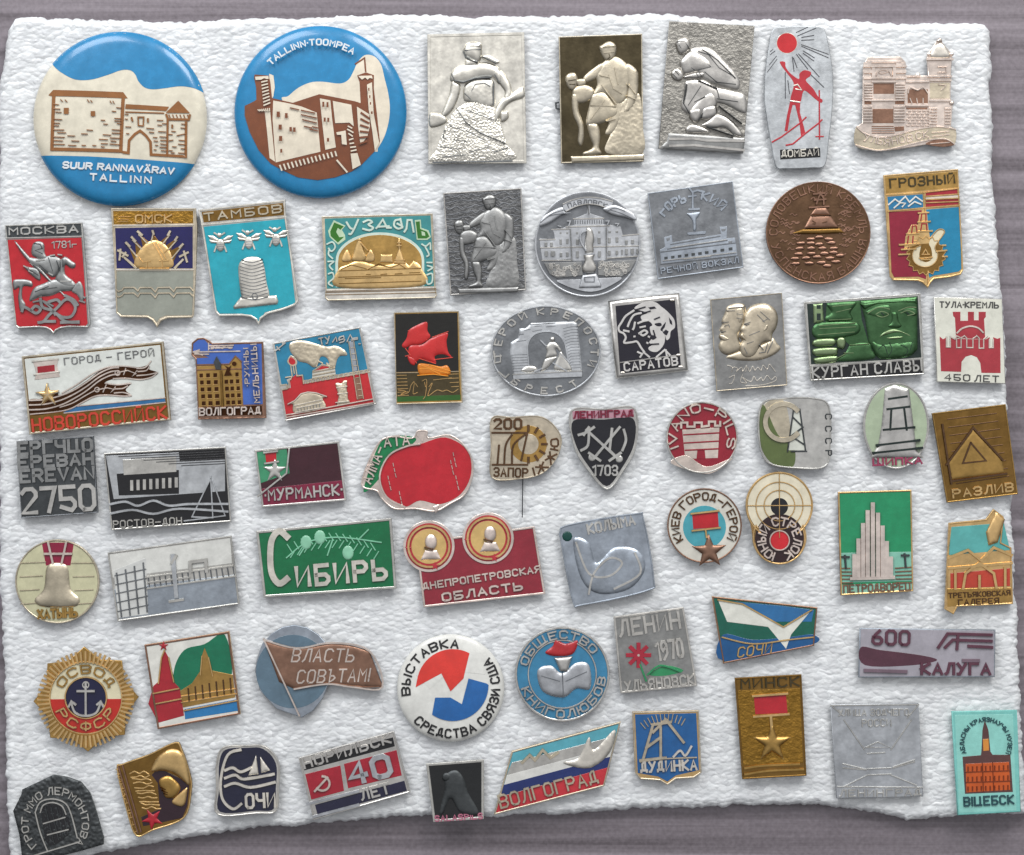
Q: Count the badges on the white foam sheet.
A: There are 62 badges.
